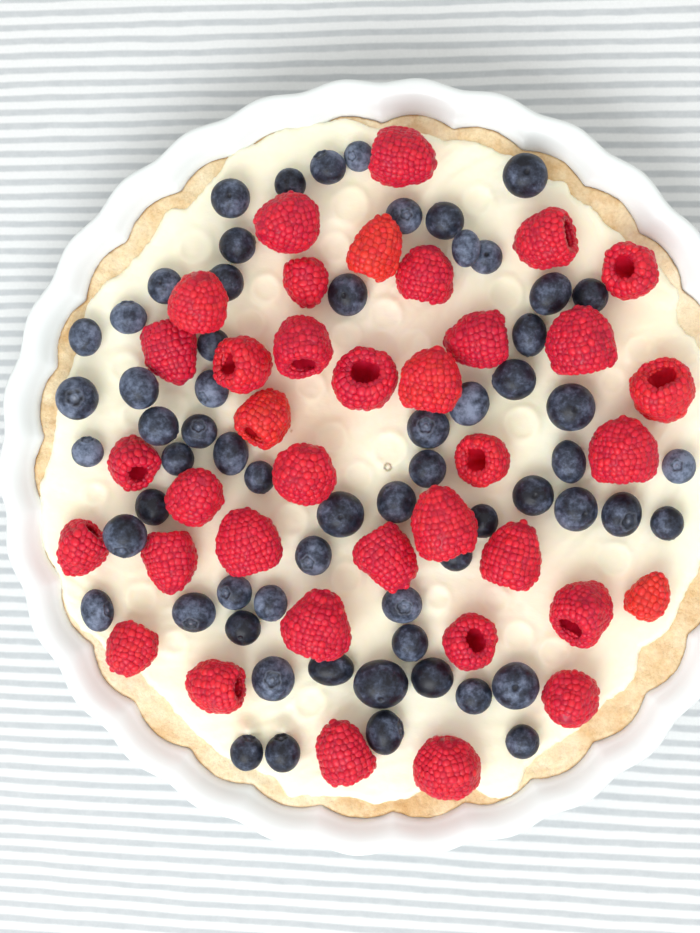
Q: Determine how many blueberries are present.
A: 63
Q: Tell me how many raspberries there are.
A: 37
